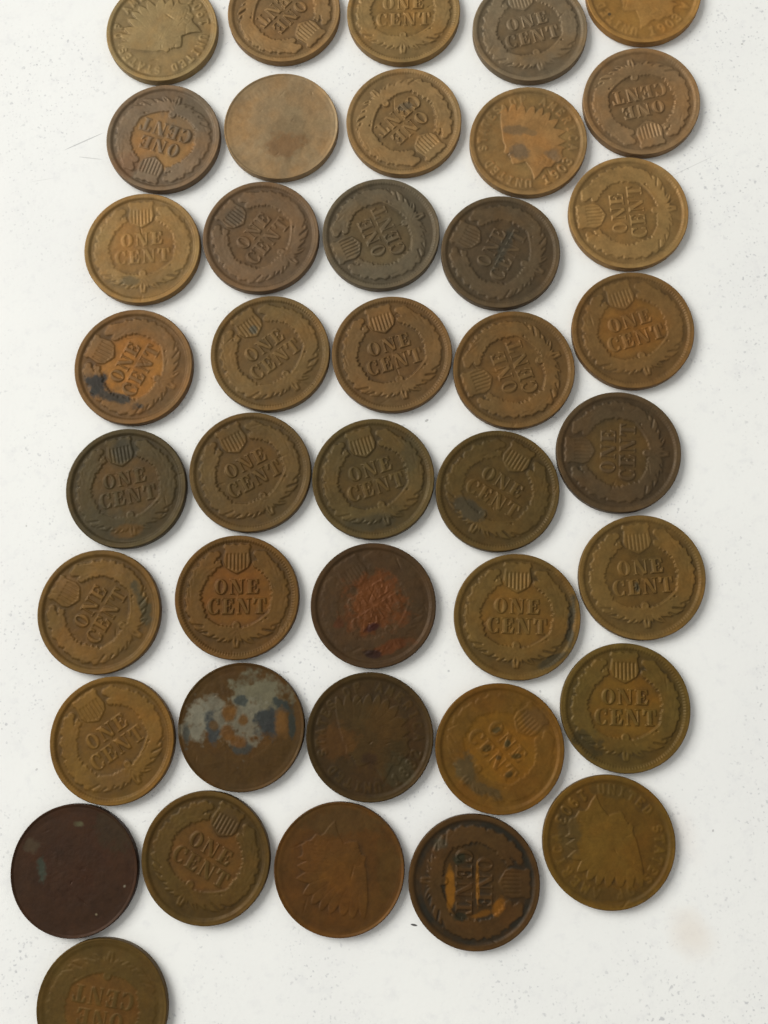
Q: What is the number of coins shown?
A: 41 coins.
